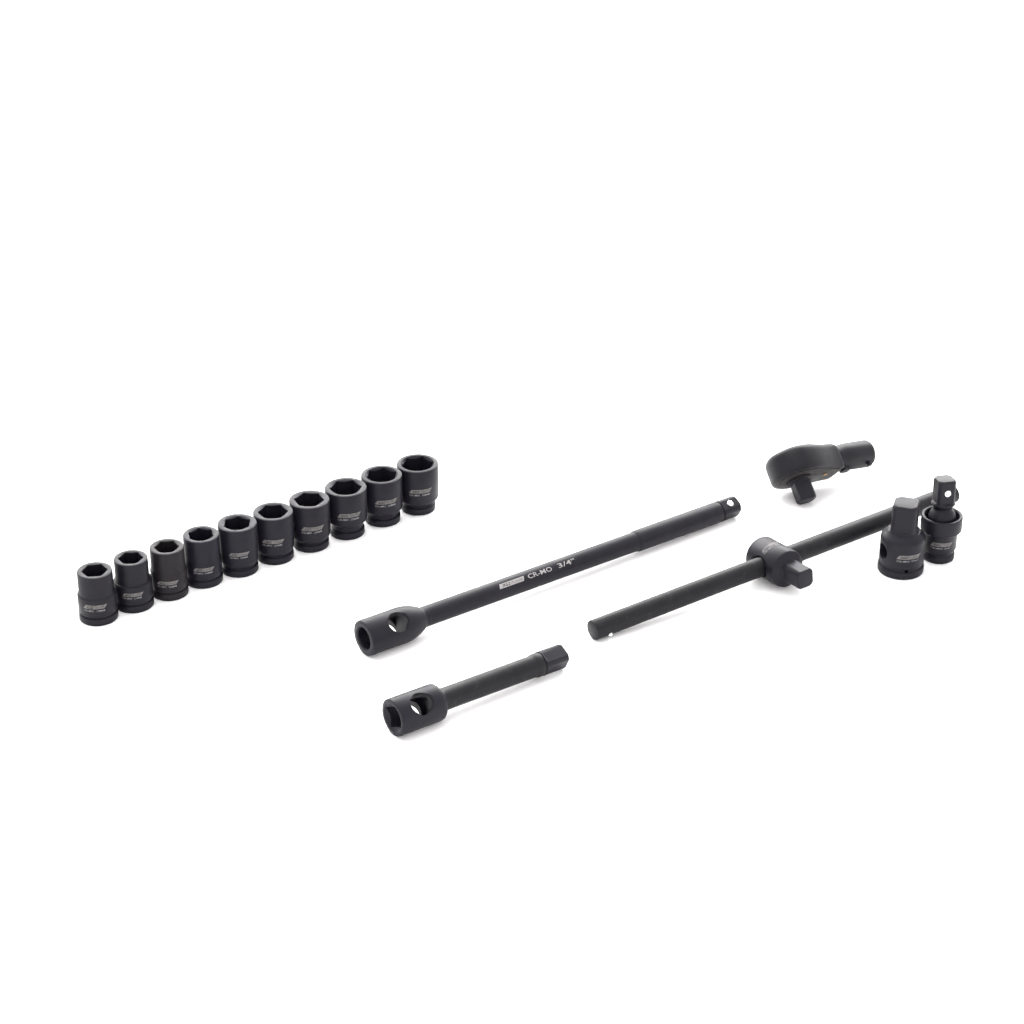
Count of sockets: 10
